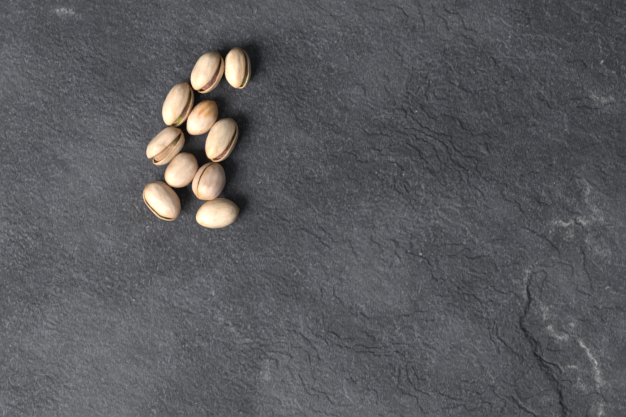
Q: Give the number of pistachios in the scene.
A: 10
